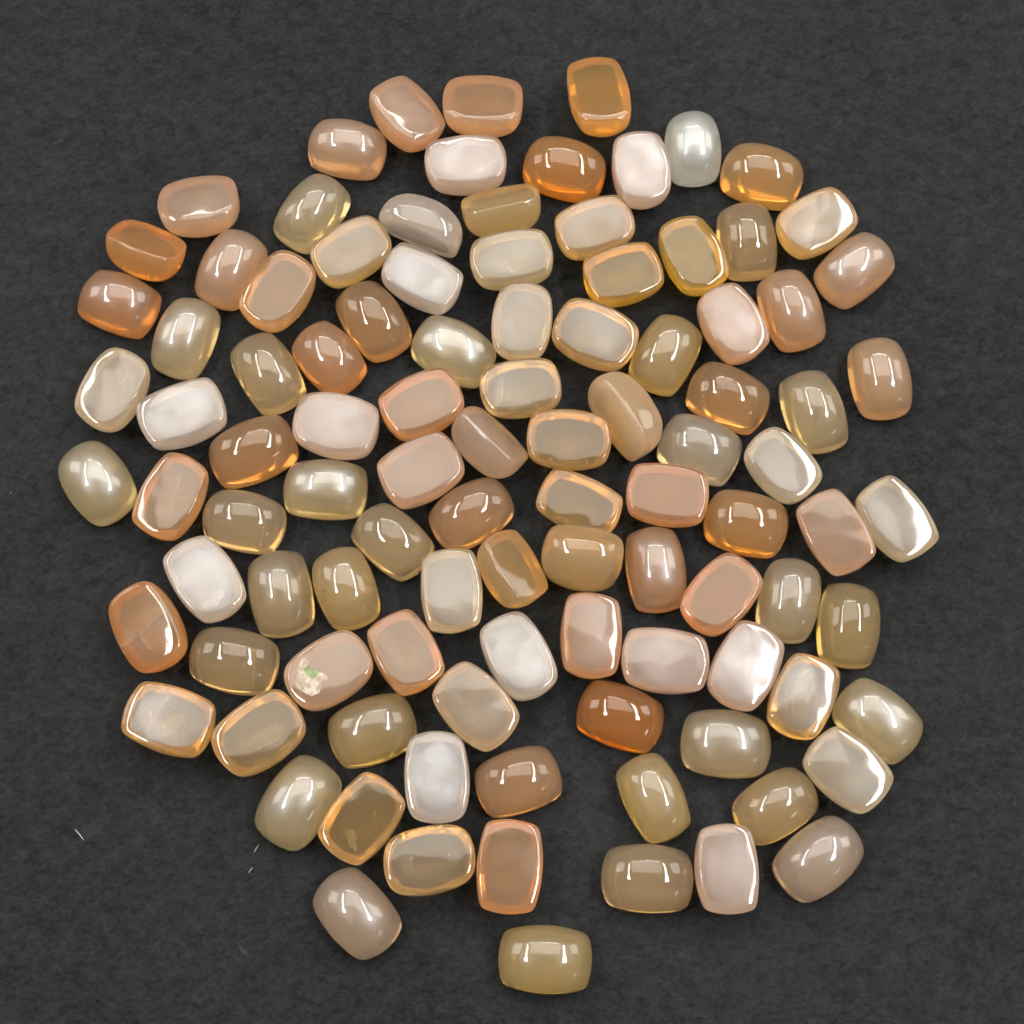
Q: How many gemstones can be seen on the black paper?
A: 102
